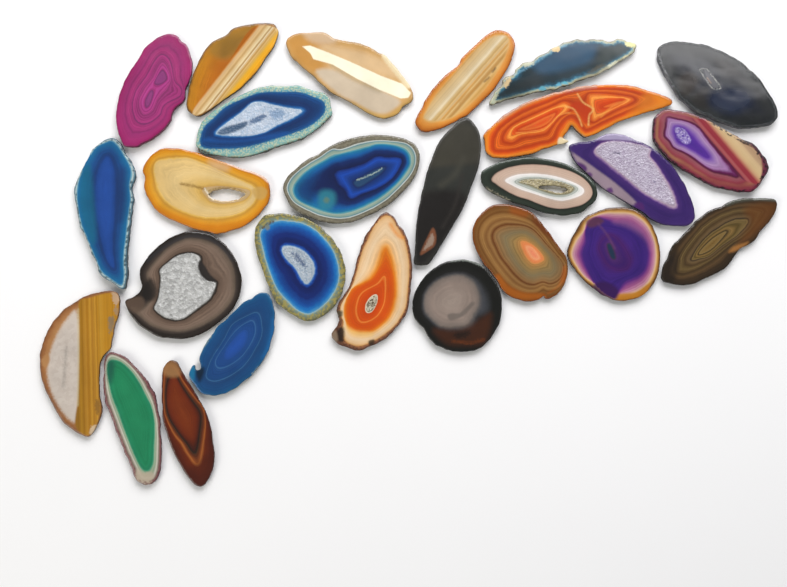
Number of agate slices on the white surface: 26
